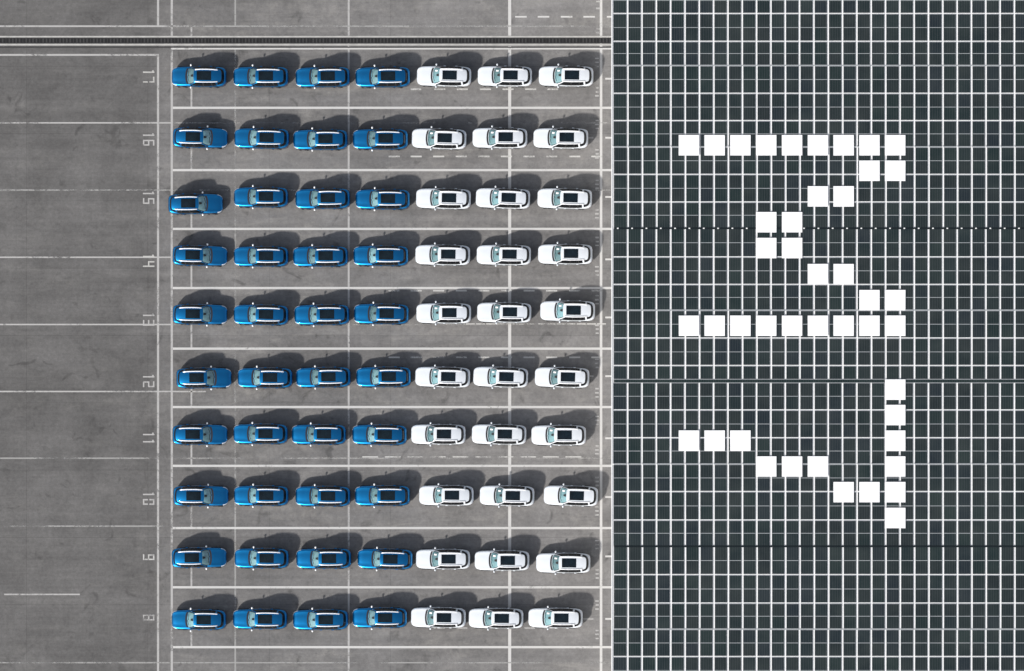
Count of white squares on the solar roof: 44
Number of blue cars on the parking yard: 40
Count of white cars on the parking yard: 30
